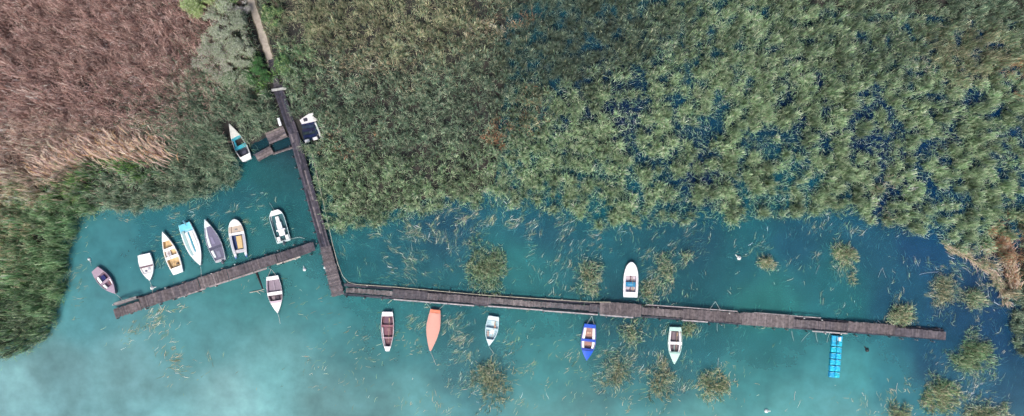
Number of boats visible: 15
